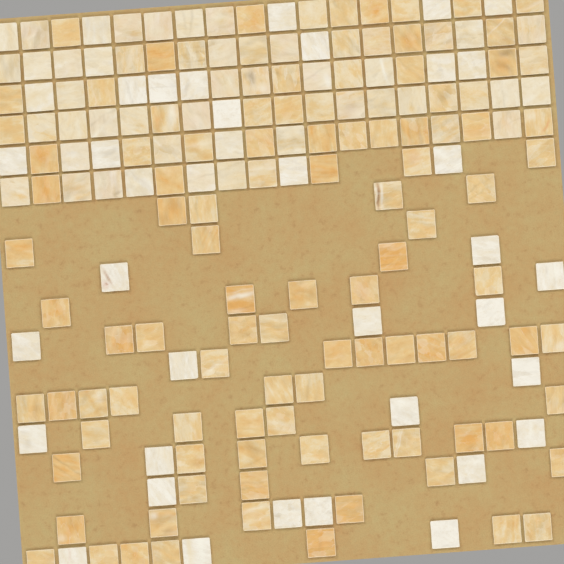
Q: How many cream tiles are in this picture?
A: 58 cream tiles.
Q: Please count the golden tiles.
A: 94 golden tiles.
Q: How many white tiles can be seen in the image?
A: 30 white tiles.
